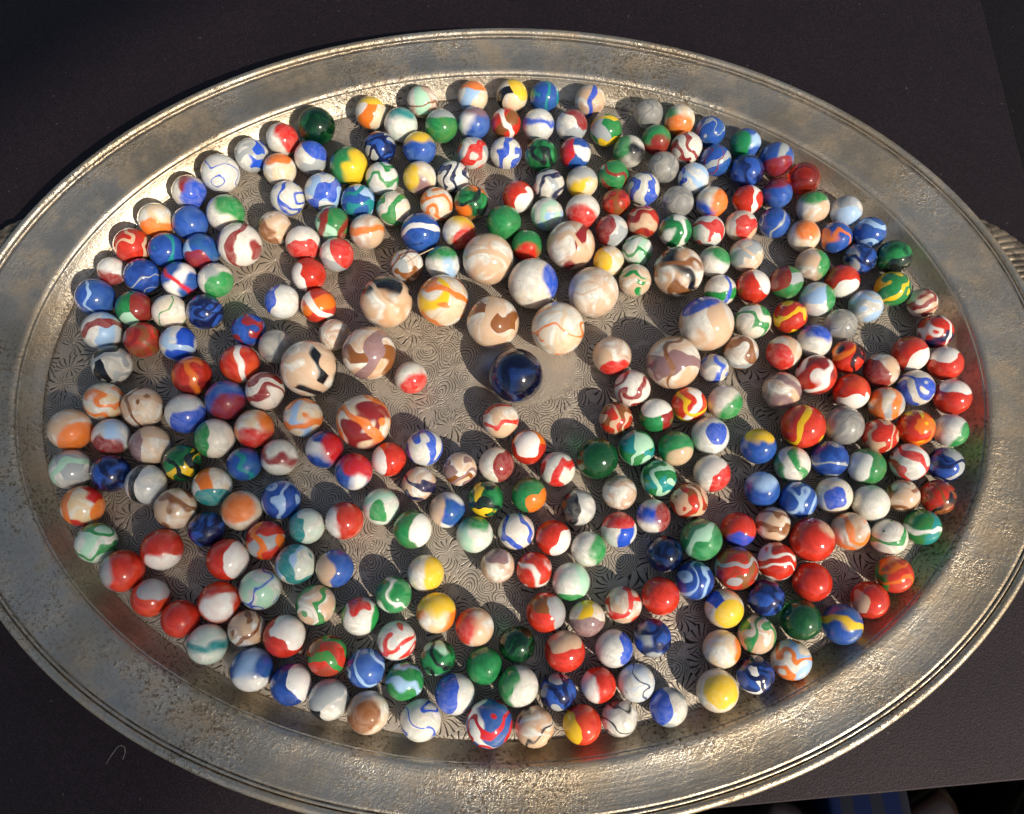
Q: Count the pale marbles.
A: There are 173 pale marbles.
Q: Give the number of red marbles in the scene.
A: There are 55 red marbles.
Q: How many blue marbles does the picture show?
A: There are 51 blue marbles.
